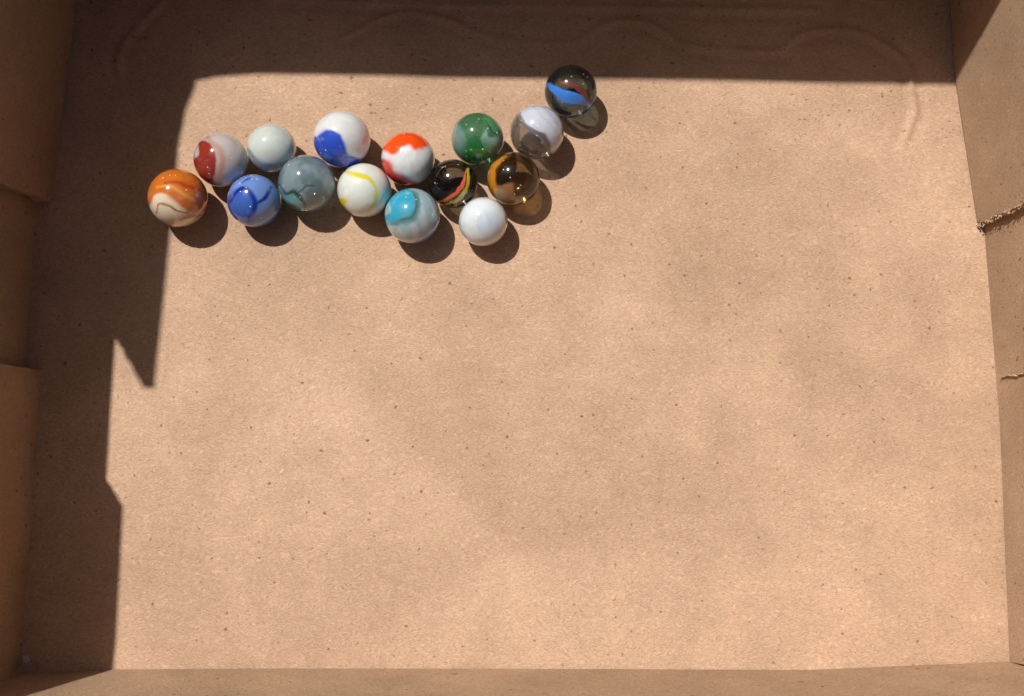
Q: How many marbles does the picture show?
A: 15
